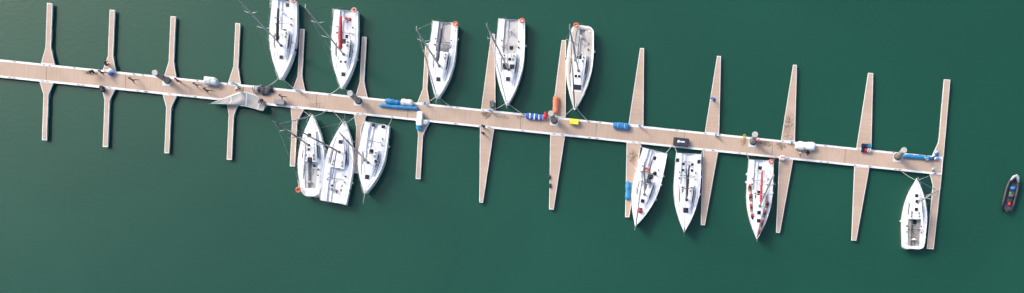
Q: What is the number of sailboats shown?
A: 12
